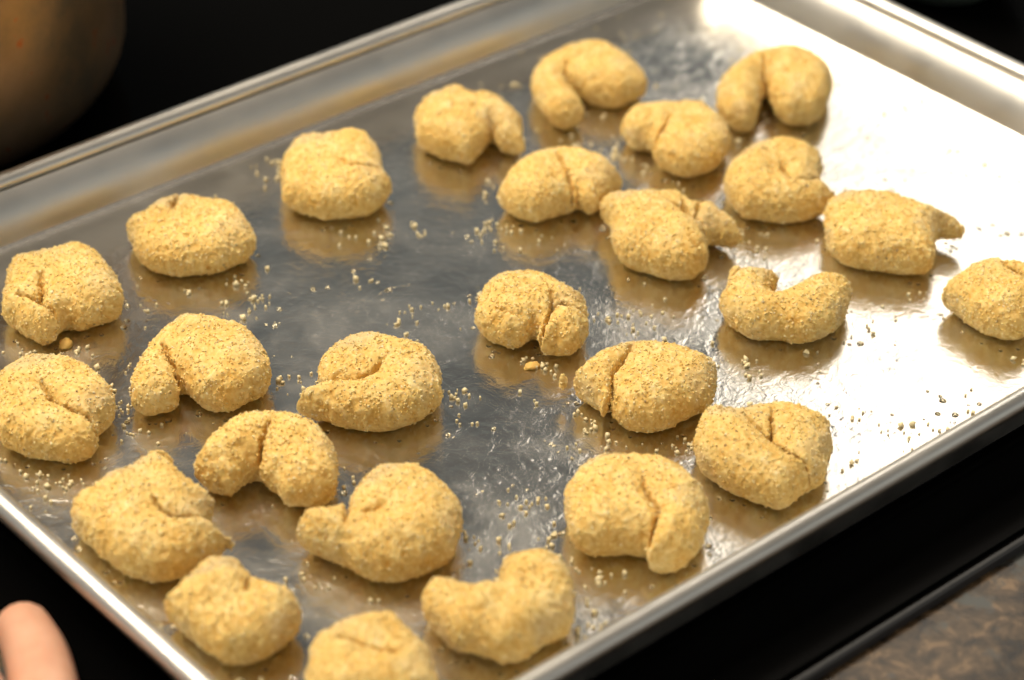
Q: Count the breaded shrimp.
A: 26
